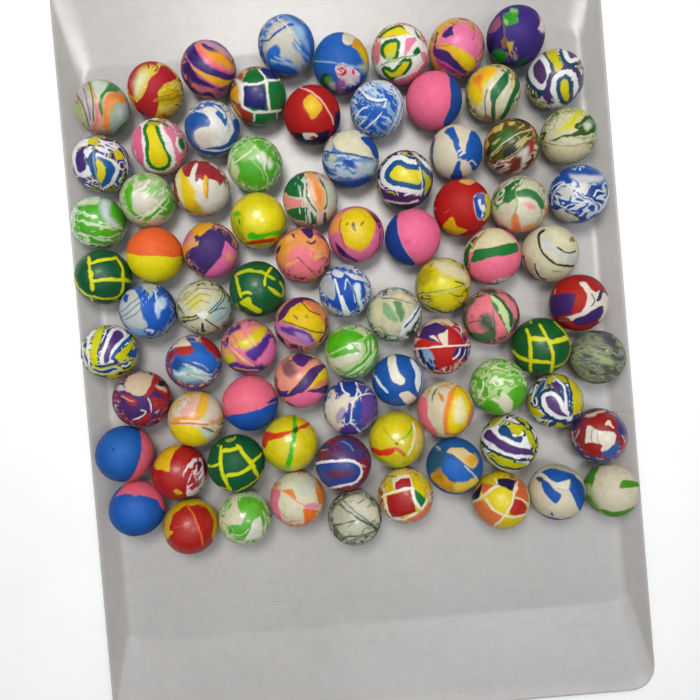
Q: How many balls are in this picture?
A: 82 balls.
